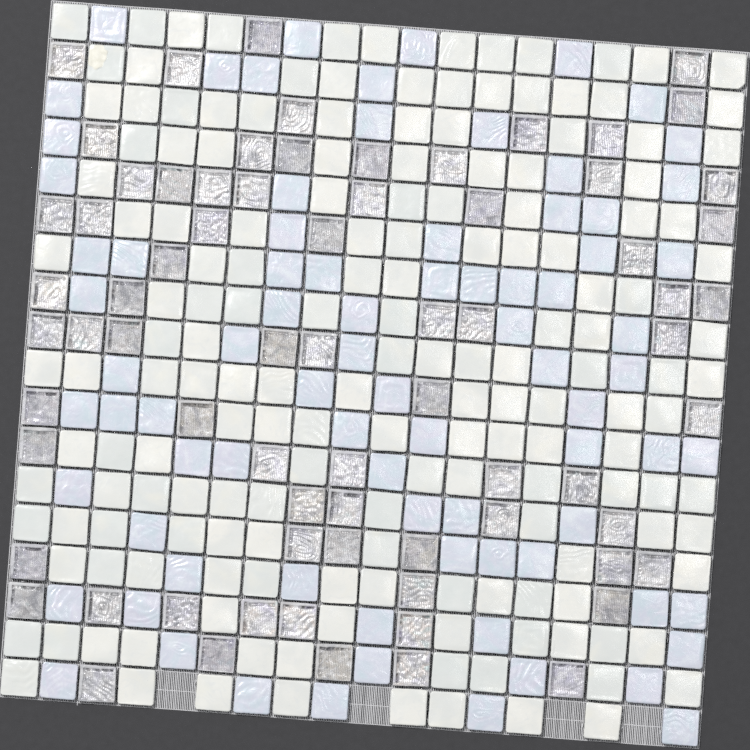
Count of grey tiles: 72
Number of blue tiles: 81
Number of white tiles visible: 167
